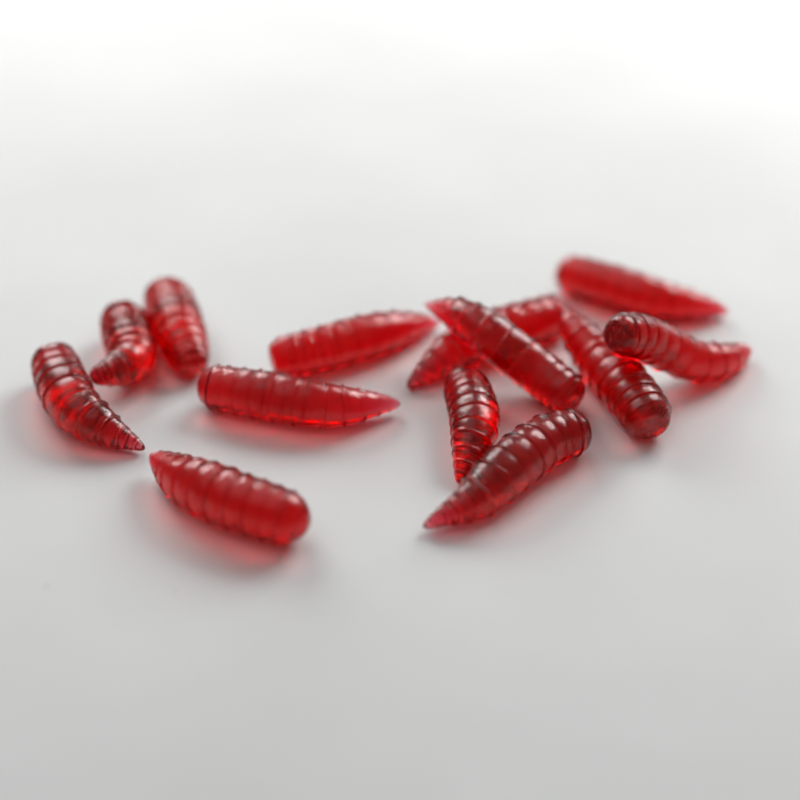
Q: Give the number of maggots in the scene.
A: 13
